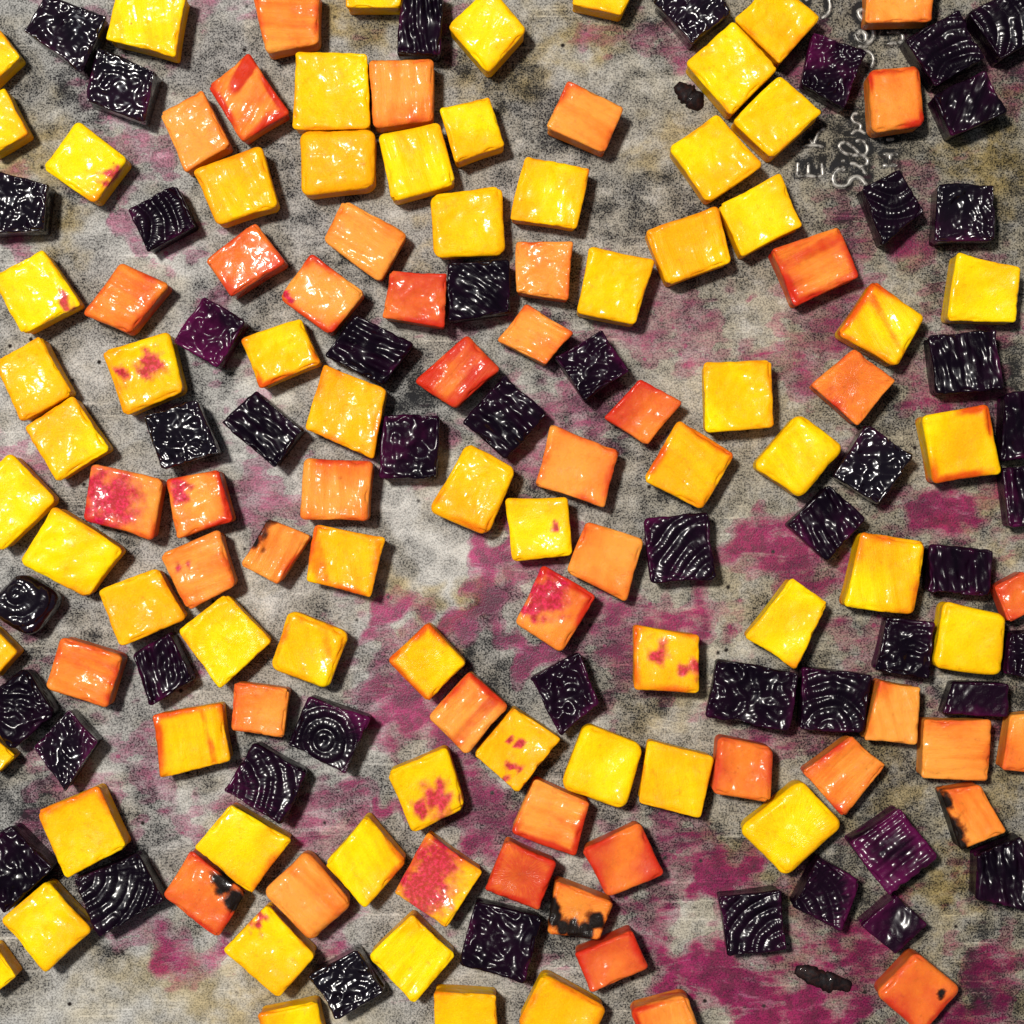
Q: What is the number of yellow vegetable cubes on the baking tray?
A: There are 65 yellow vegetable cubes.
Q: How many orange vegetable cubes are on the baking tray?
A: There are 45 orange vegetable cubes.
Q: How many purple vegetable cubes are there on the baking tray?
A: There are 48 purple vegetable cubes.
